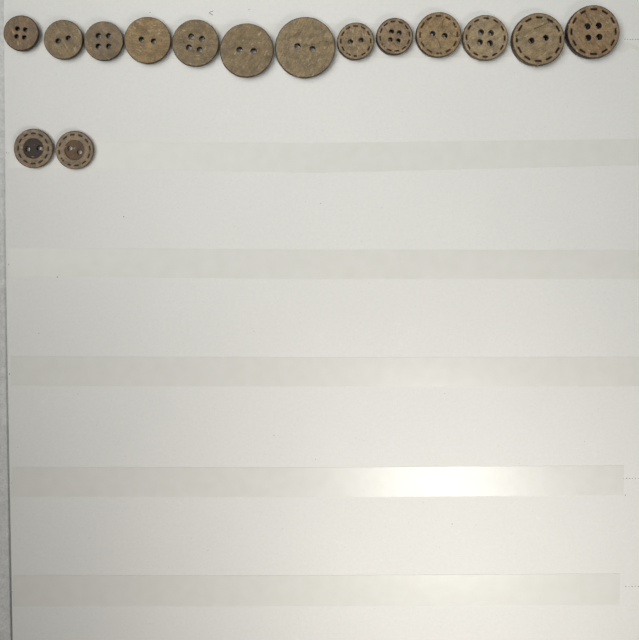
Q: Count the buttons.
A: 15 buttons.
